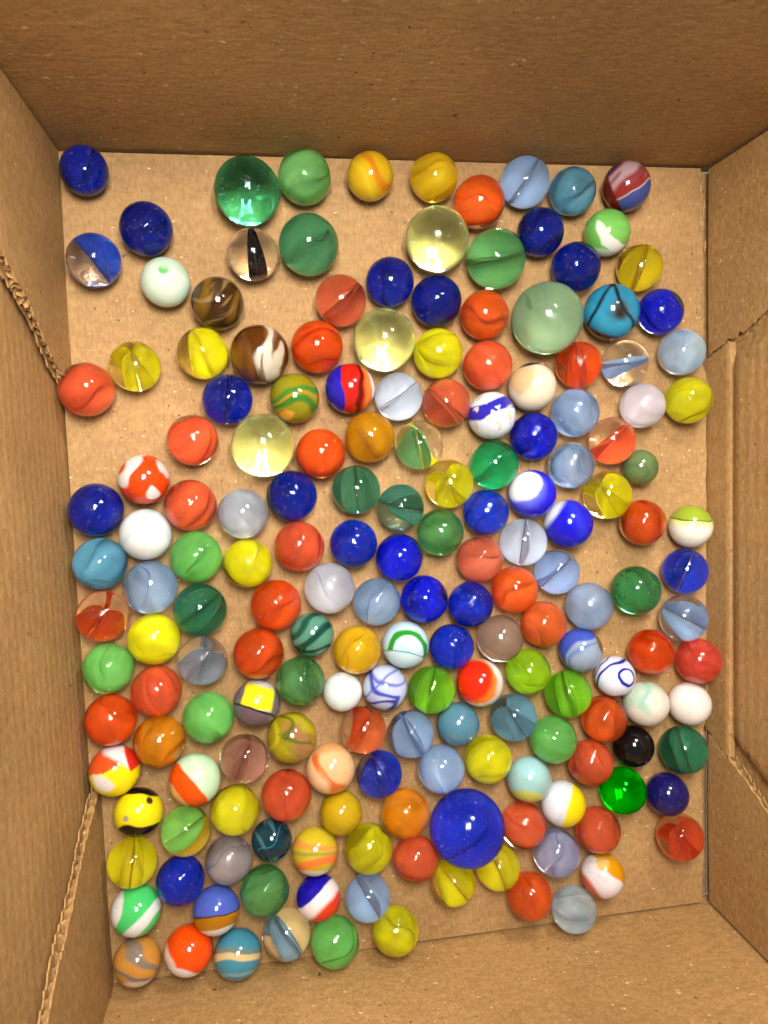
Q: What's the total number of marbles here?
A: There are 180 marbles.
